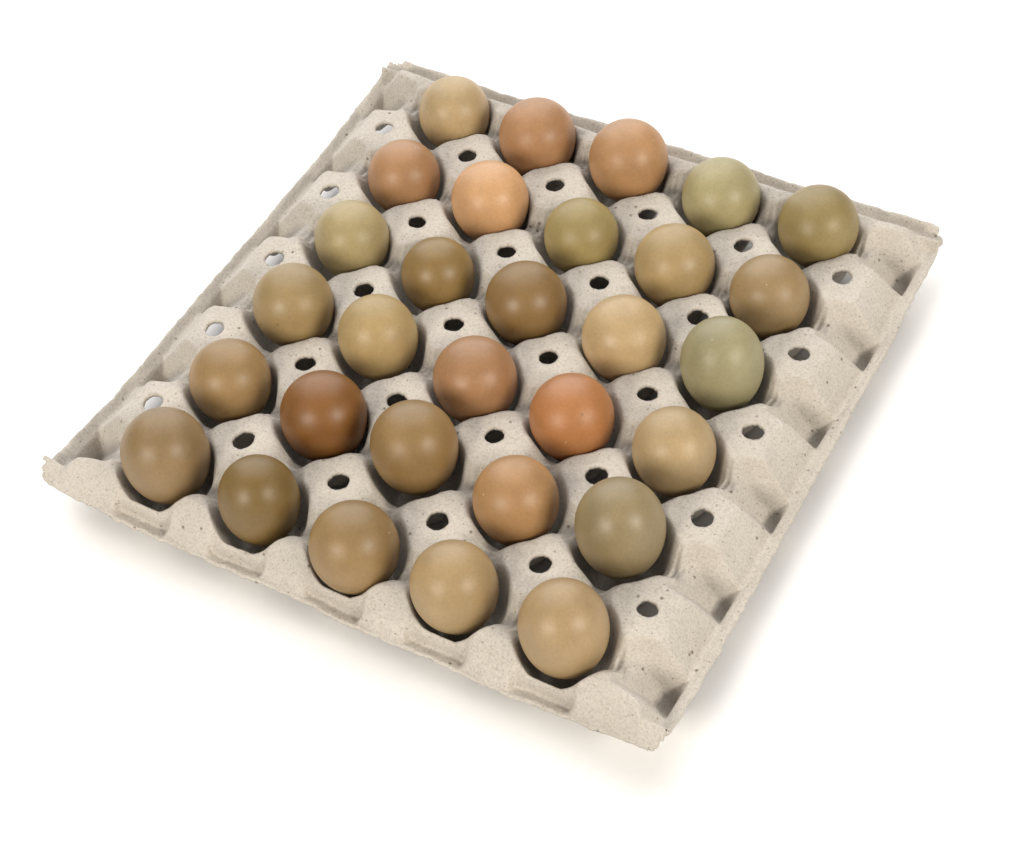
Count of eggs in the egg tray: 30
